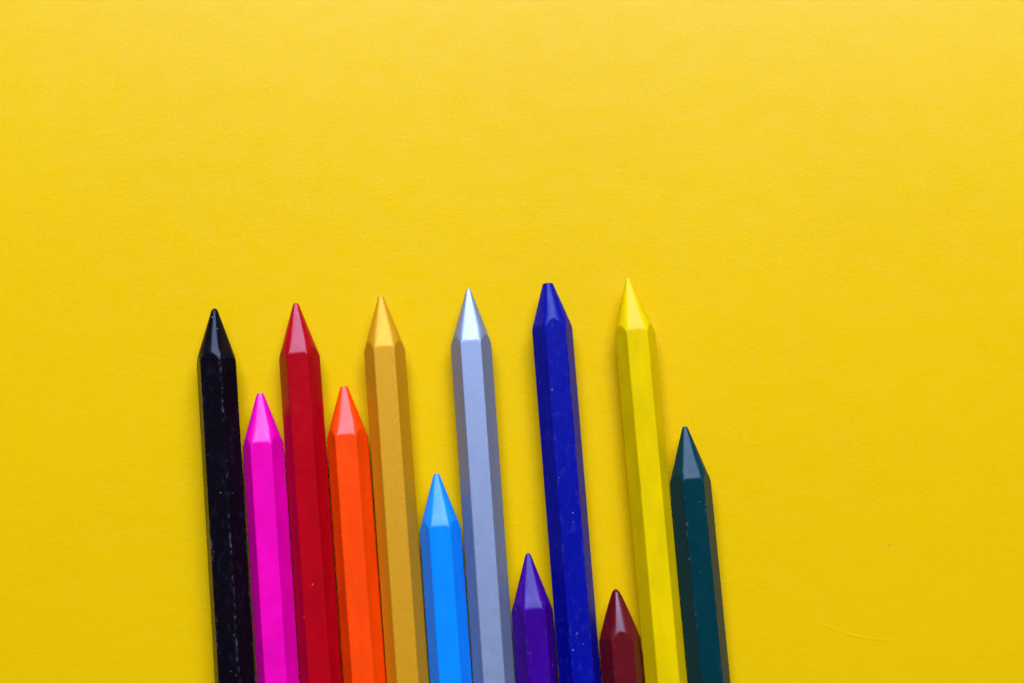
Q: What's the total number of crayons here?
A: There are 12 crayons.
